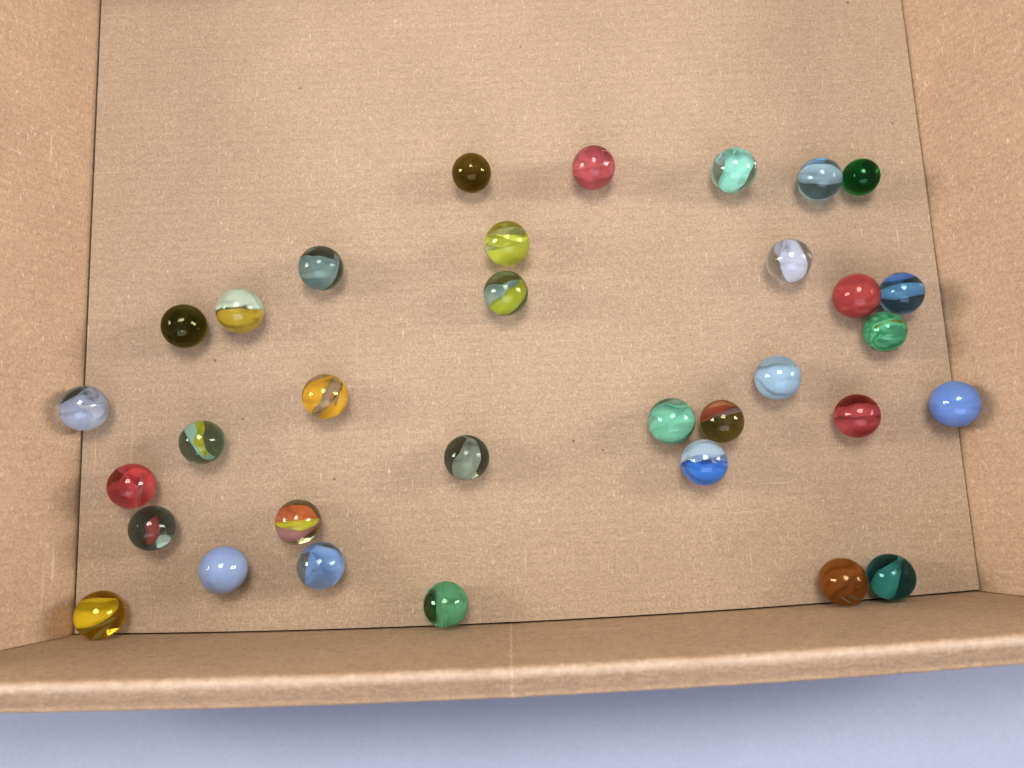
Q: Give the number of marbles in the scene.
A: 33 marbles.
